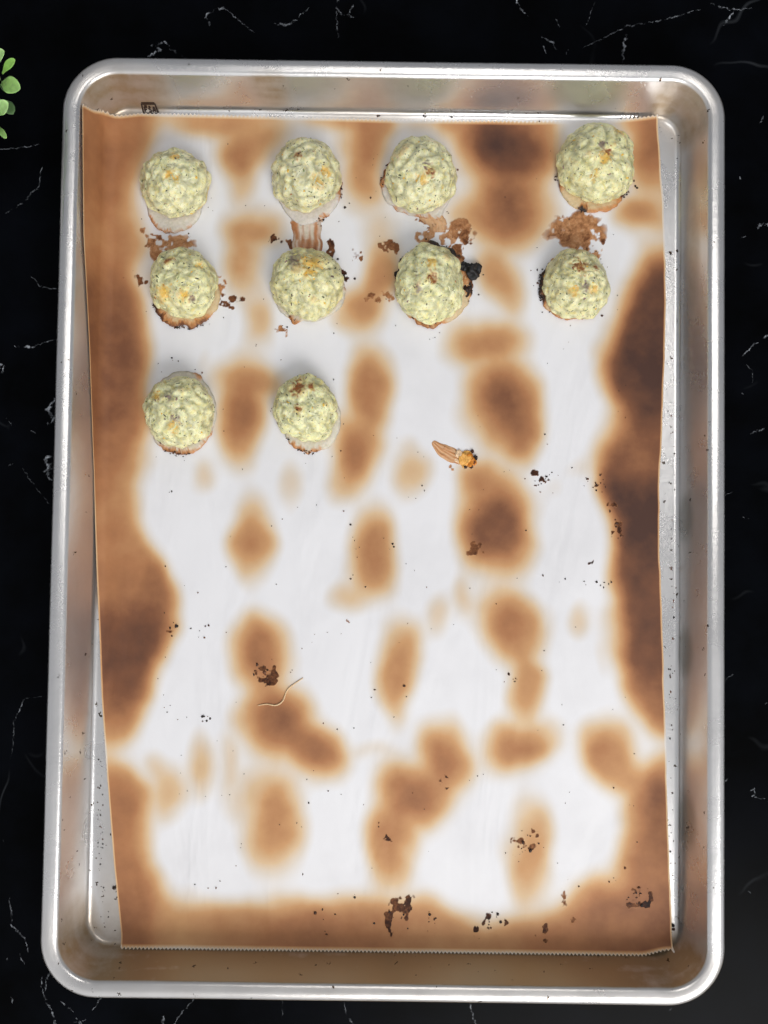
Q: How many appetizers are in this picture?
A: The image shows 10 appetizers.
